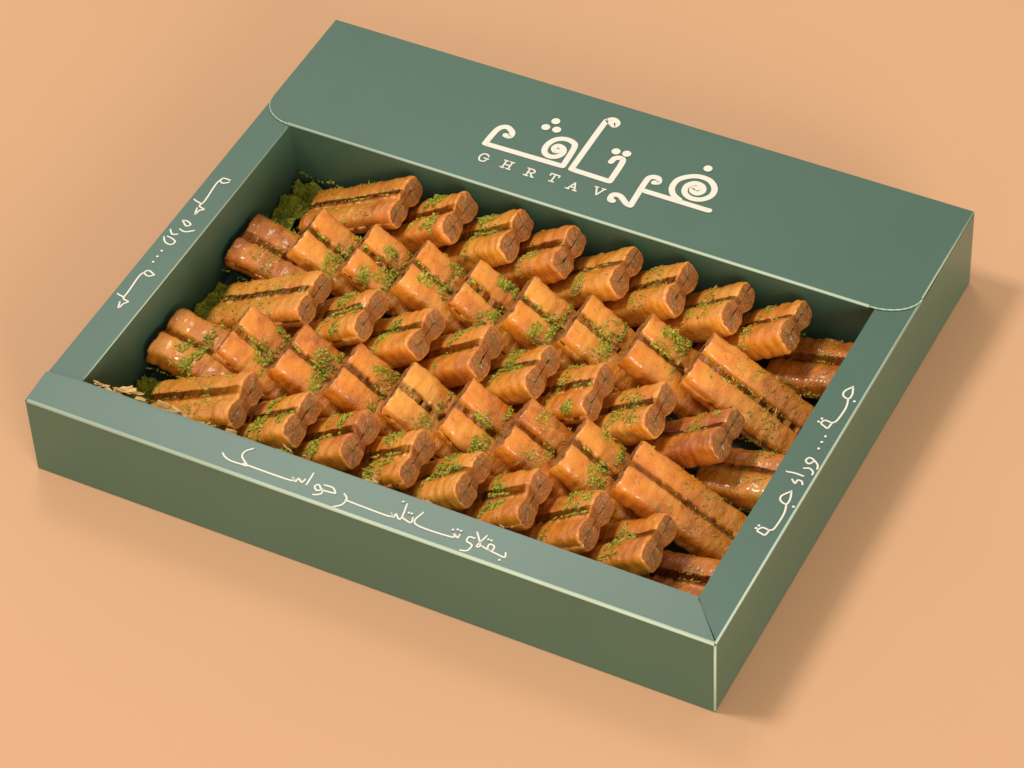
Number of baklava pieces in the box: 45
